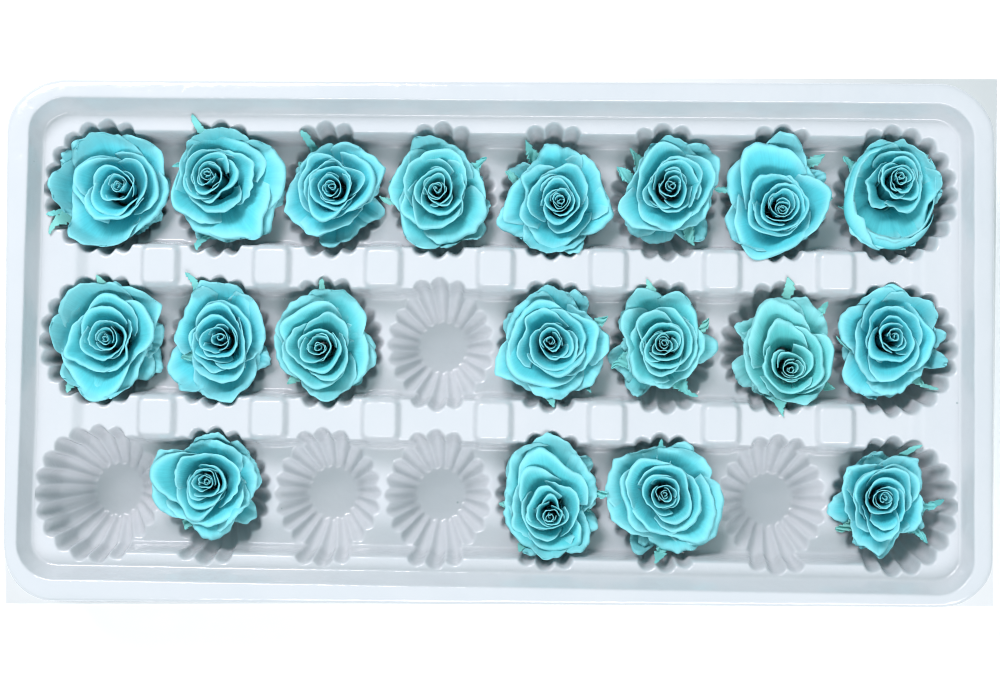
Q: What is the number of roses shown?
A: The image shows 19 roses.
